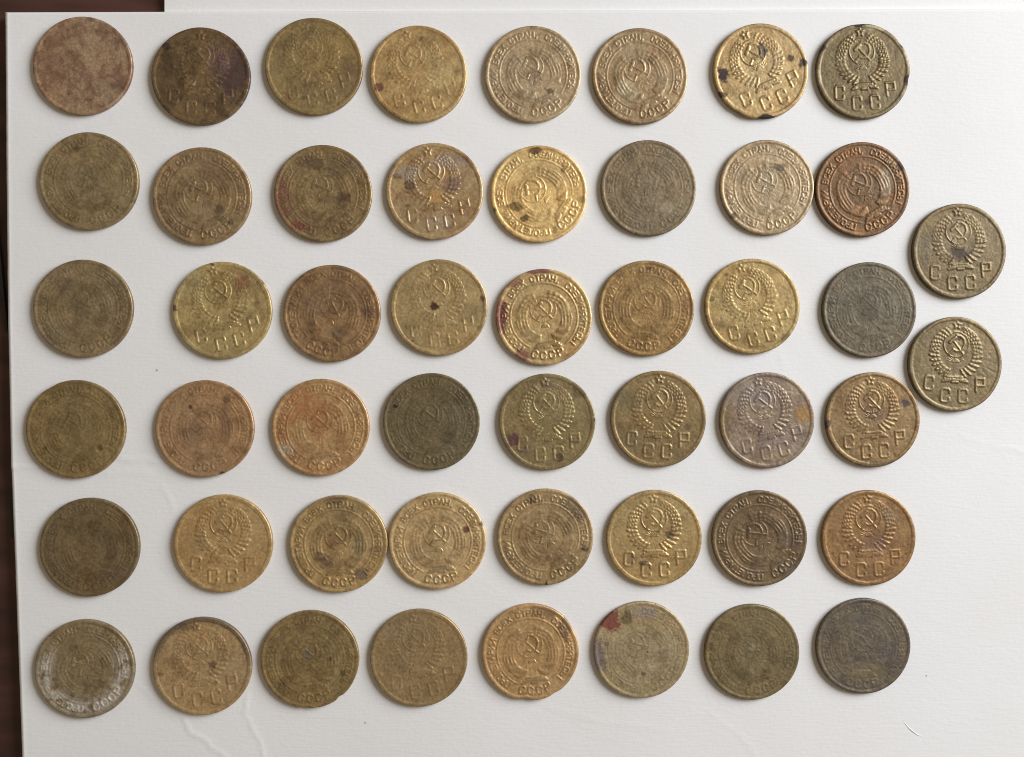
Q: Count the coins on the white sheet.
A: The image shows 50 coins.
